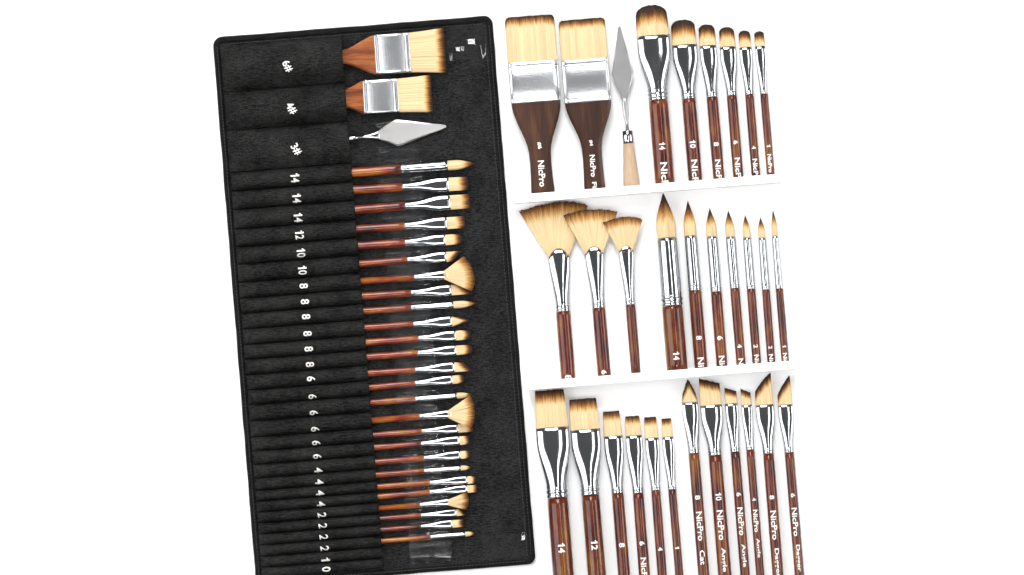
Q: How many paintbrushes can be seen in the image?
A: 58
